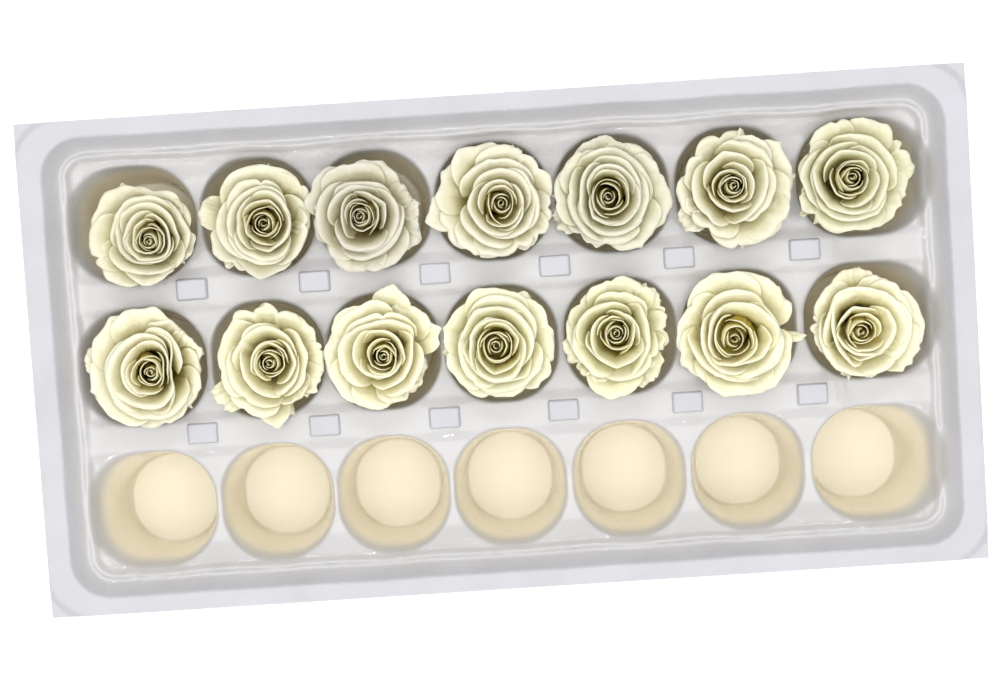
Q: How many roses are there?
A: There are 14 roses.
